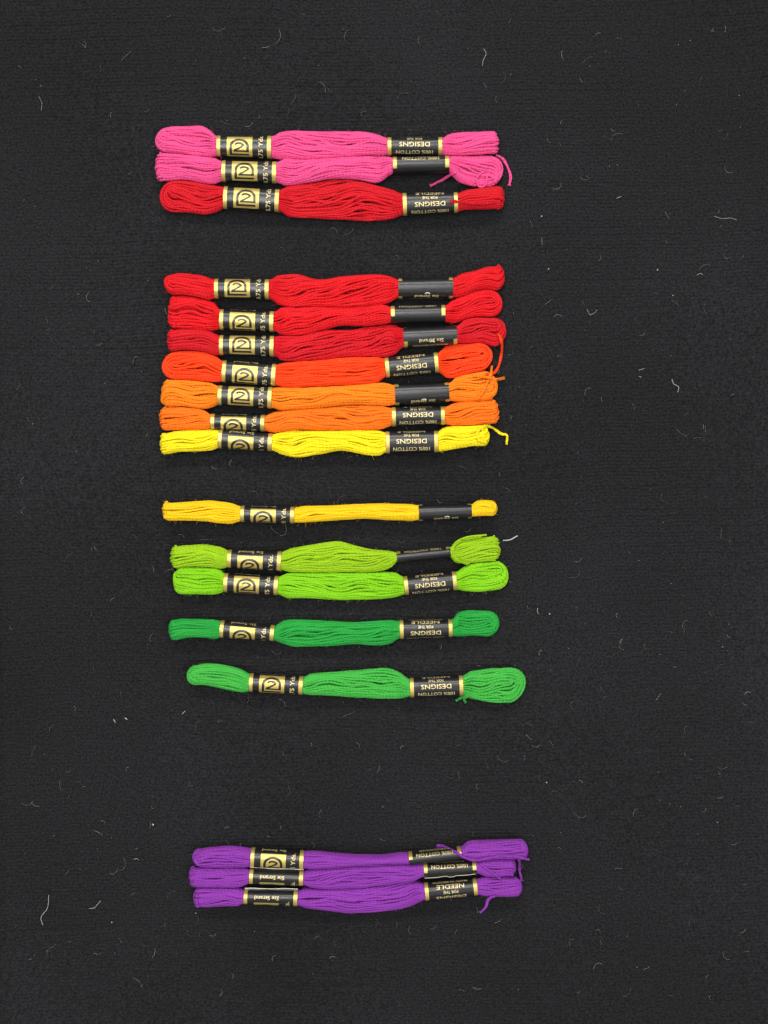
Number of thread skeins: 18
